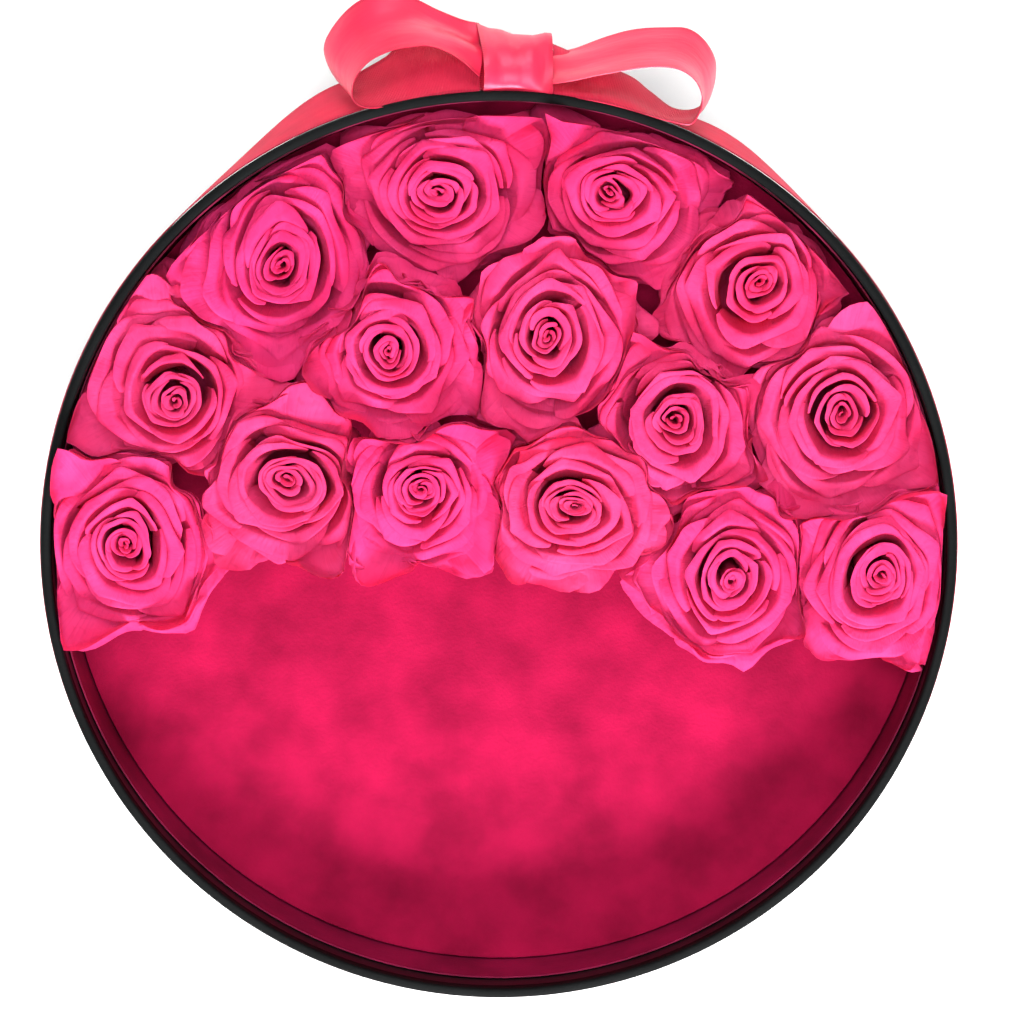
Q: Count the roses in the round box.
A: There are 15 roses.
